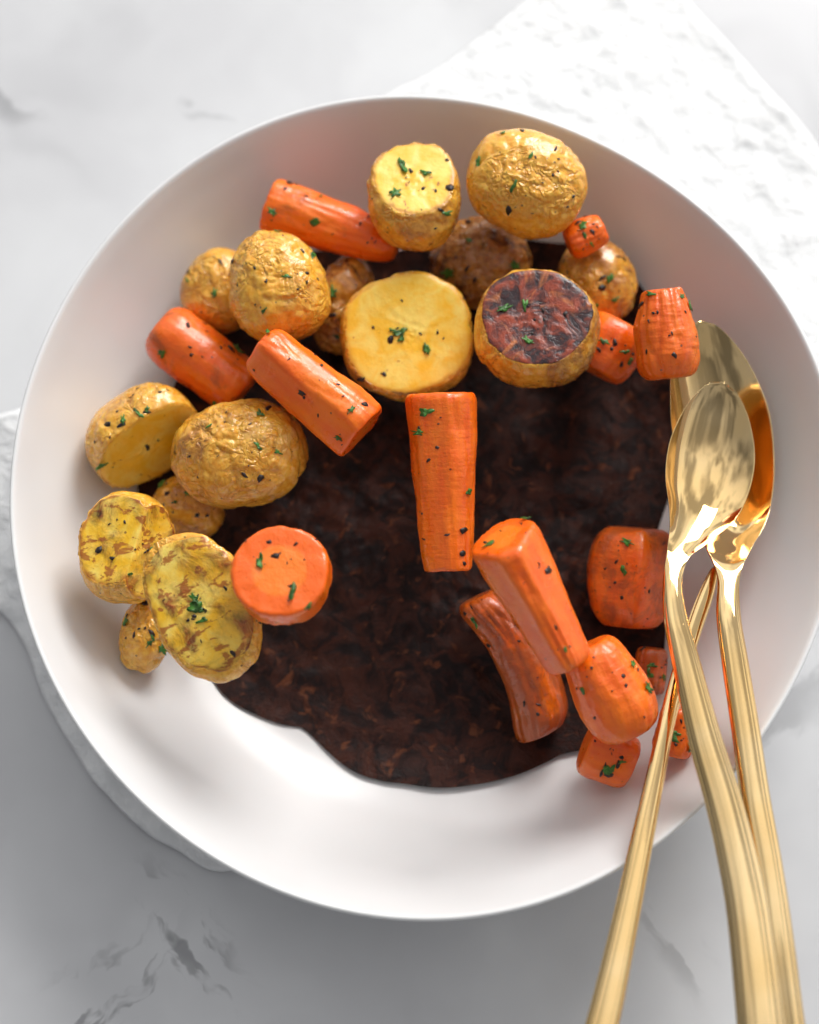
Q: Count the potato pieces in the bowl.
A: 15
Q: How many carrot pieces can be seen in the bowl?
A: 15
